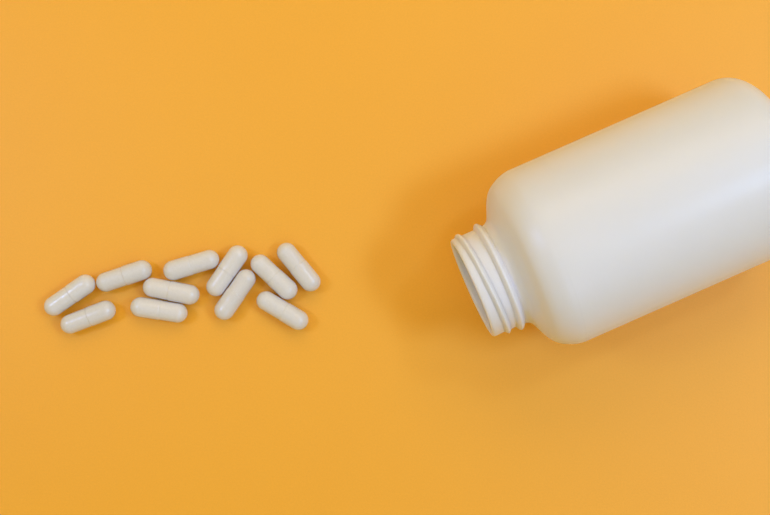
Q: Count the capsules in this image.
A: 11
